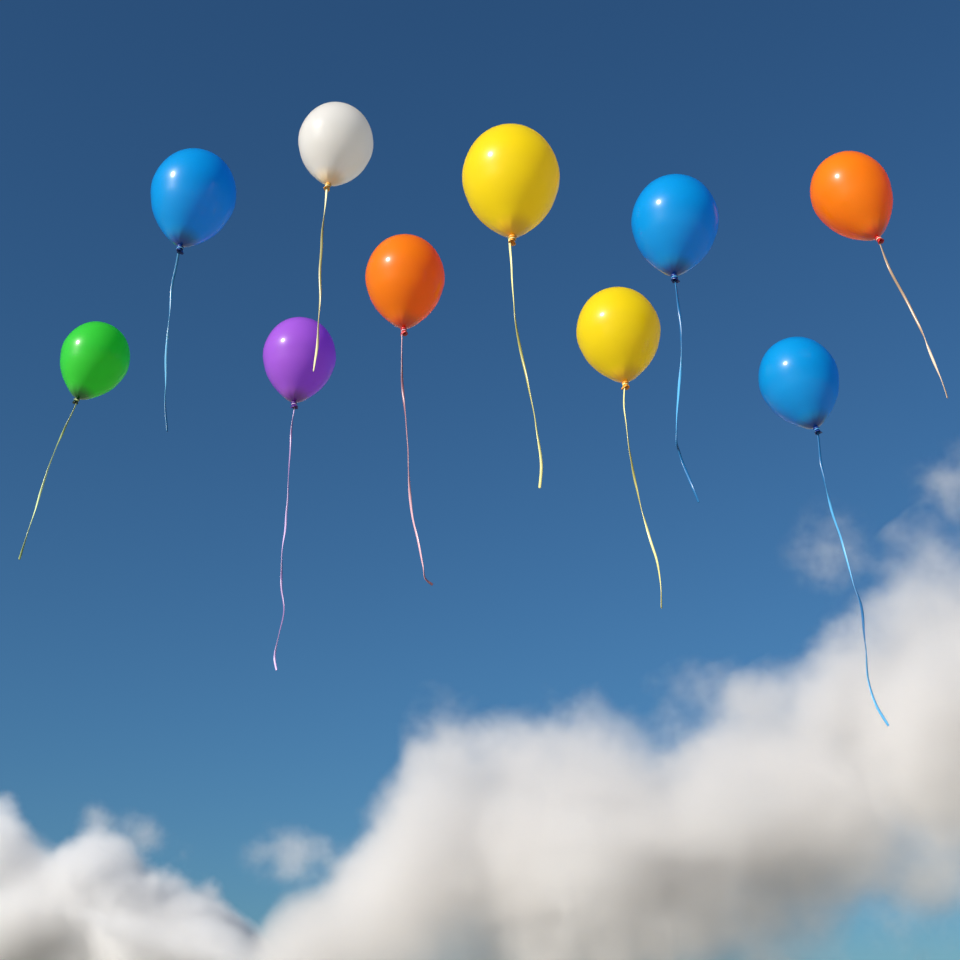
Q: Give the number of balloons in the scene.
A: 10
